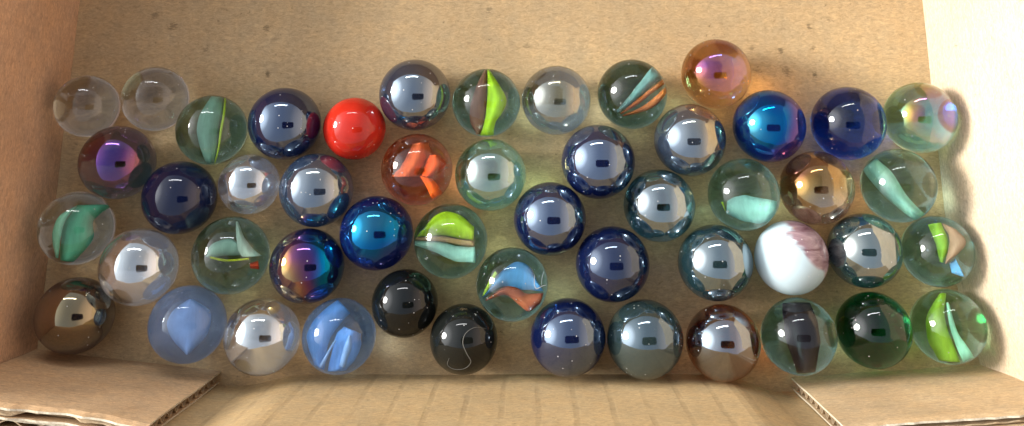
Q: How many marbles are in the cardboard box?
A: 50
